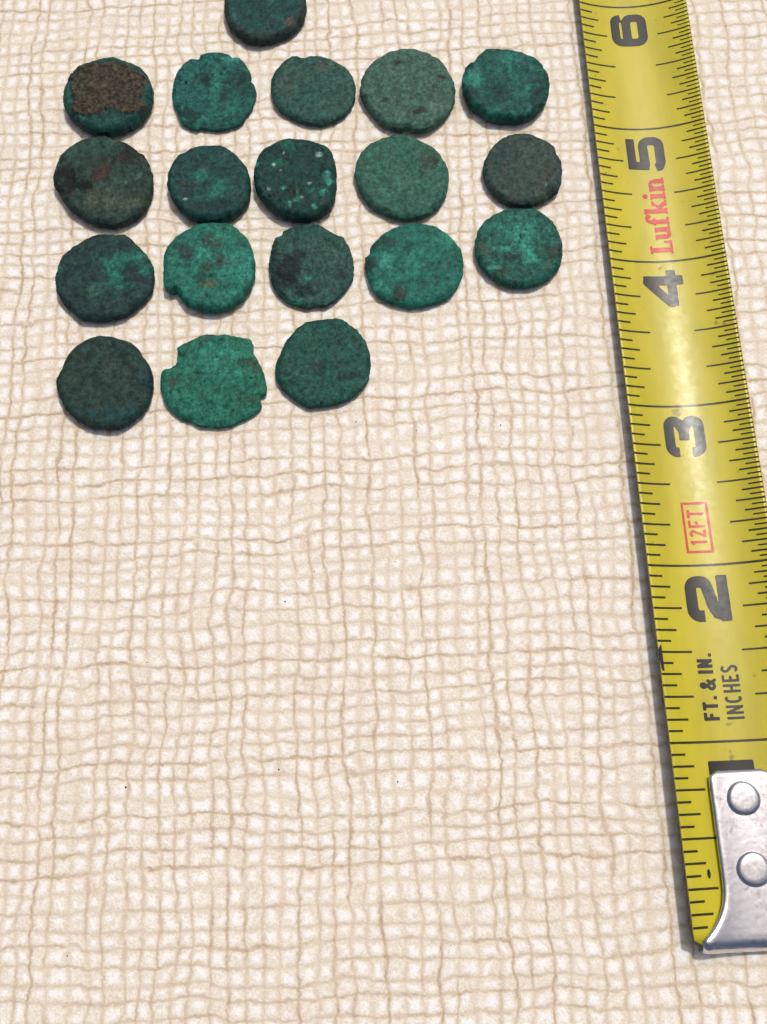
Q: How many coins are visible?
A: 19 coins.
